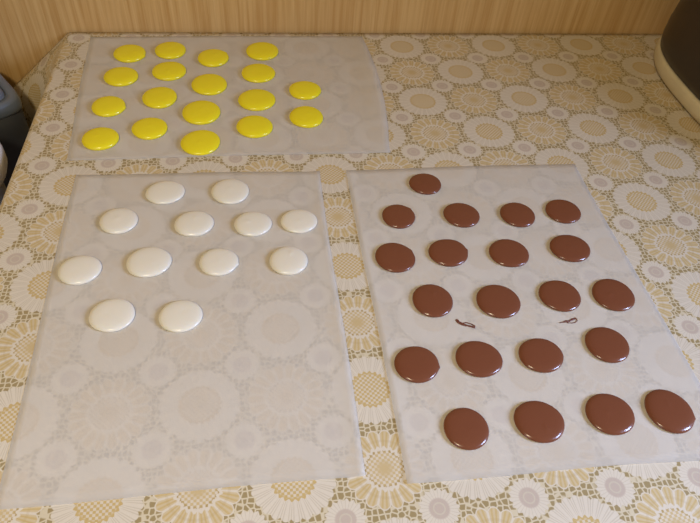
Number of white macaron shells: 12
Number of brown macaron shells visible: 21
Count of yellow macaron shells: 18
